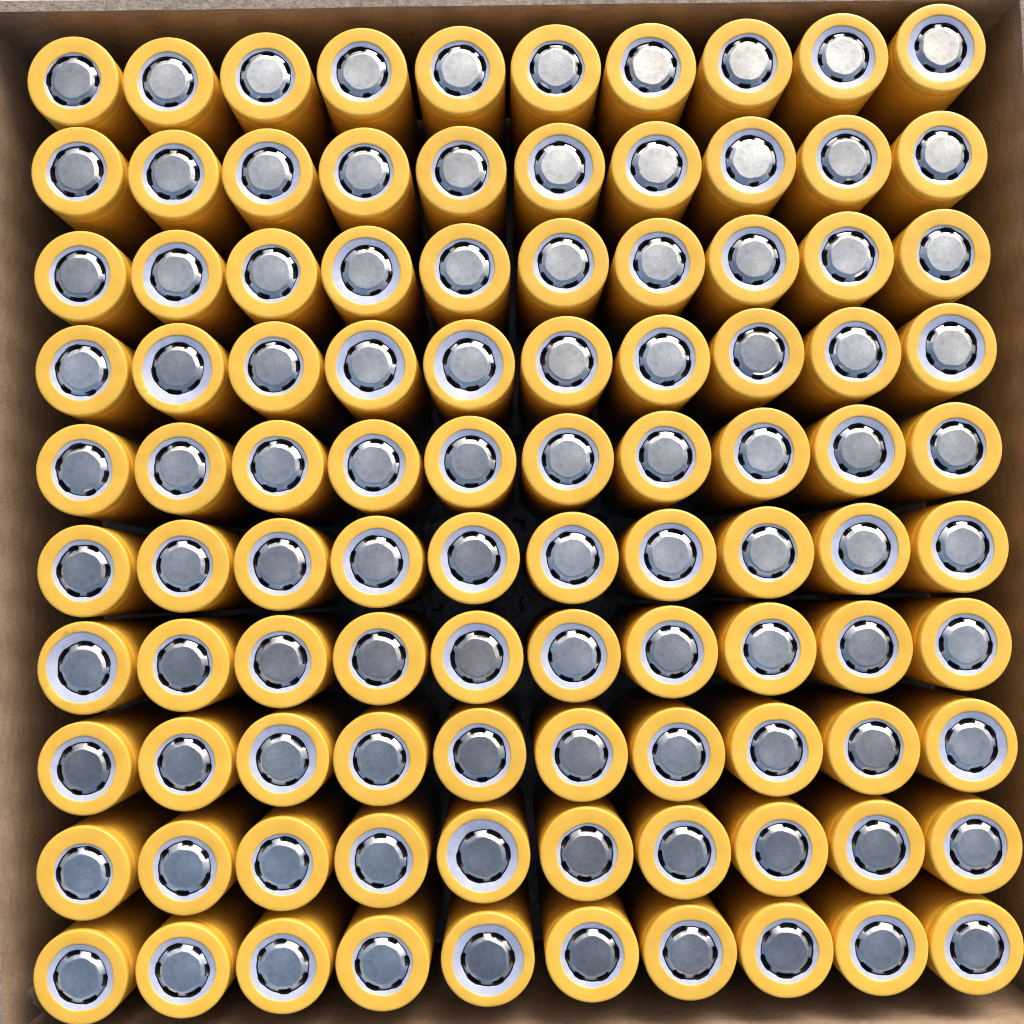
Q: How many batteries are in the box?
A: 100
